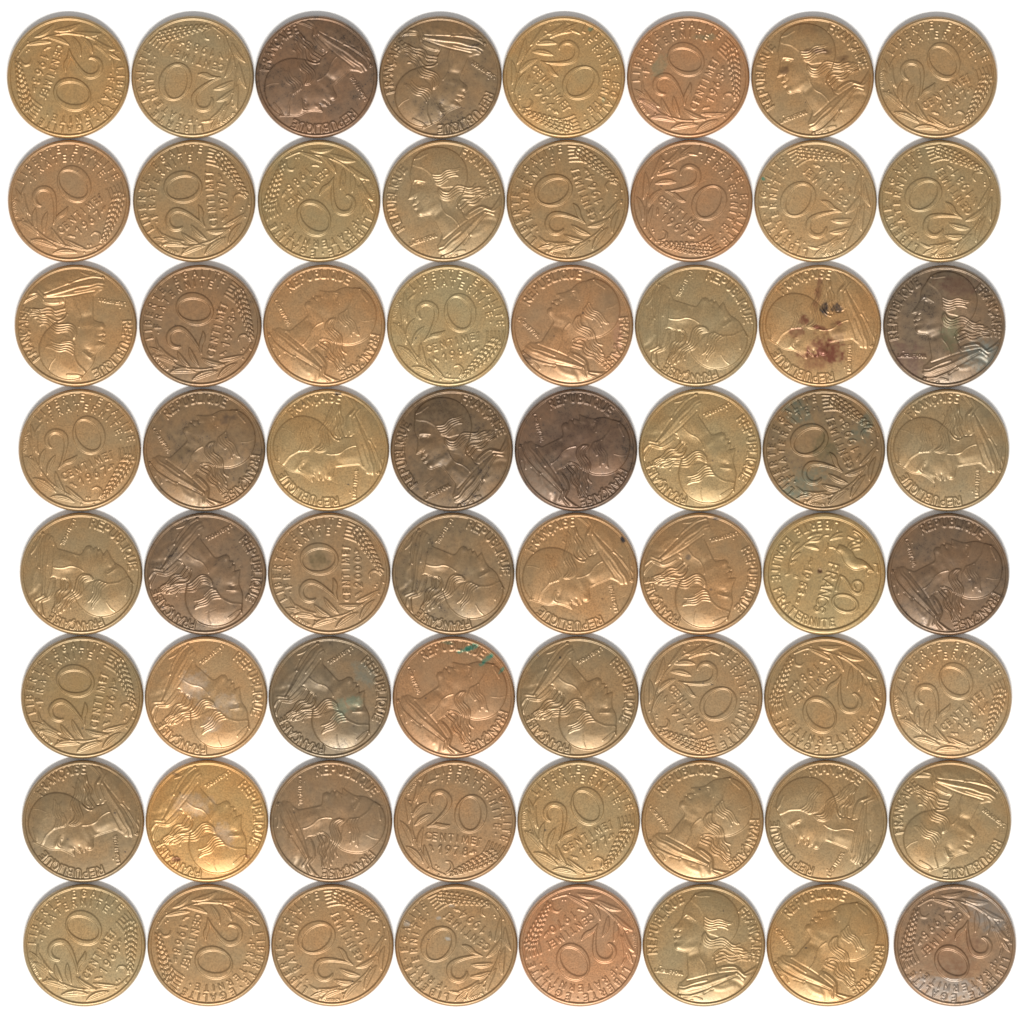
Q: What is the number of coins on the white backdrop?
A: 64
